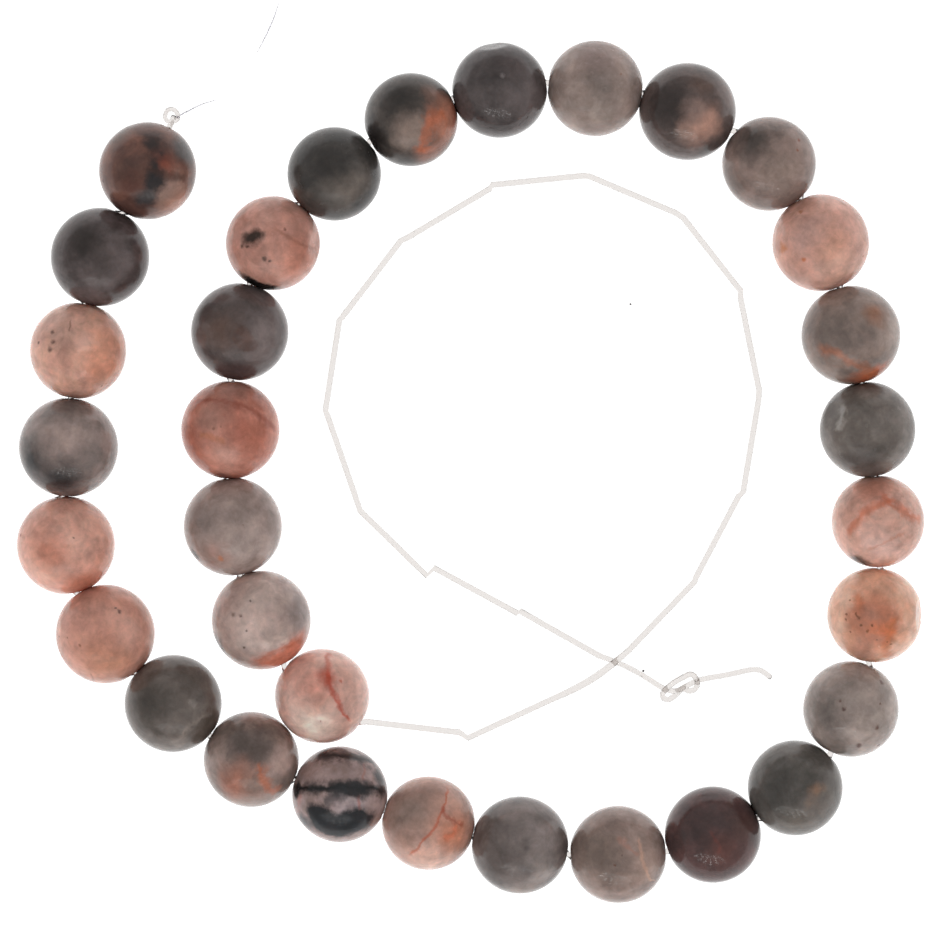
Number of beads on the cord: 32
